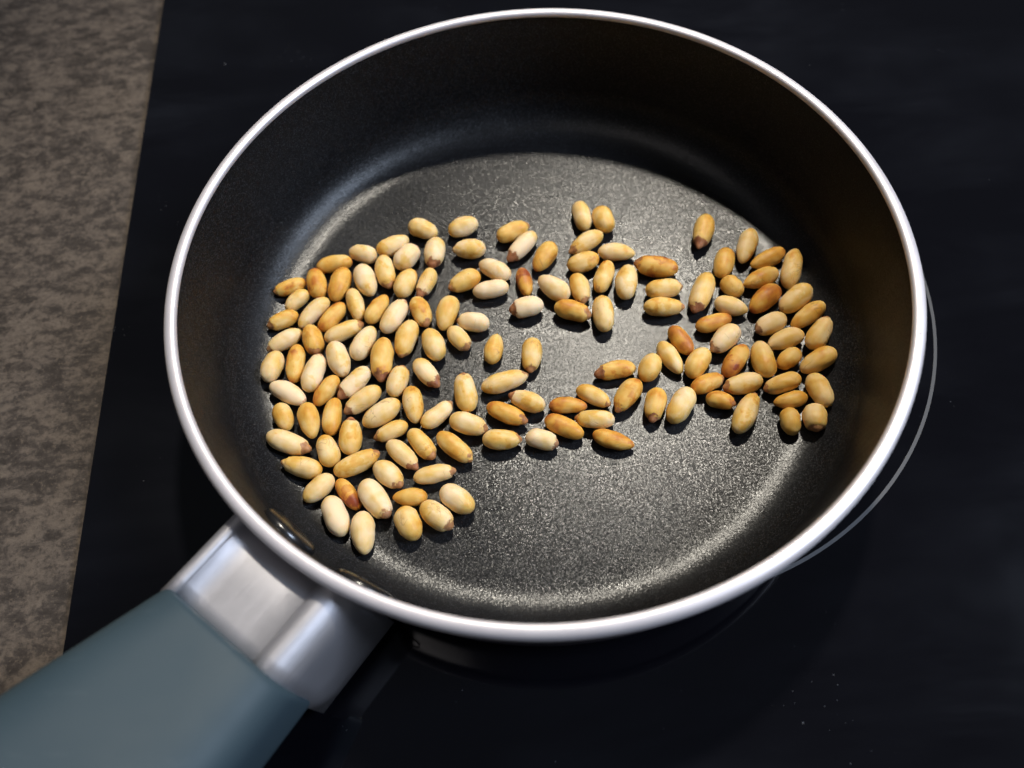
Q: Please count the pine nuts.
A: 143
